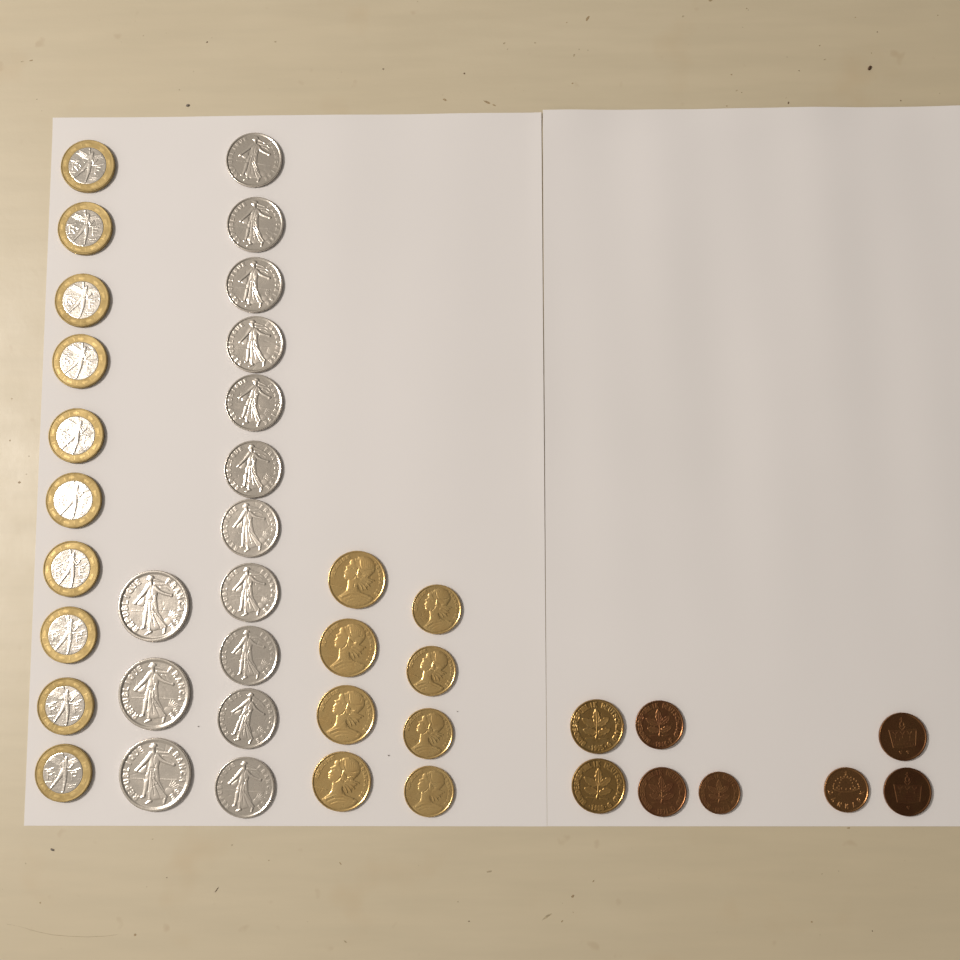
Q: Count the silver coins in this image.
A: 14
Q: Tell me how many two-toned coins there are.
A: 10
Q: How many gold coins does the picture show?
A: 10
